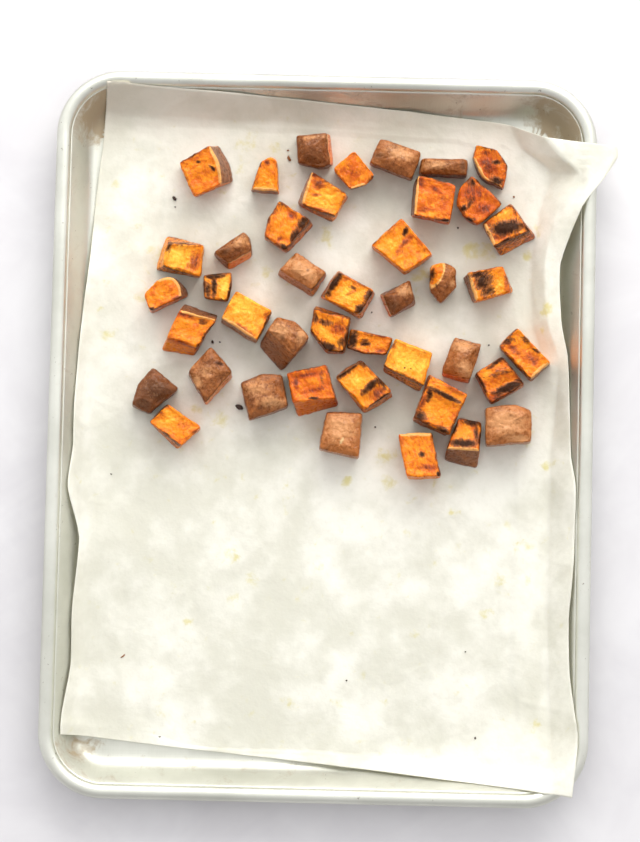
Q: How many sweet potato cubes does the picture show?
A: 42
